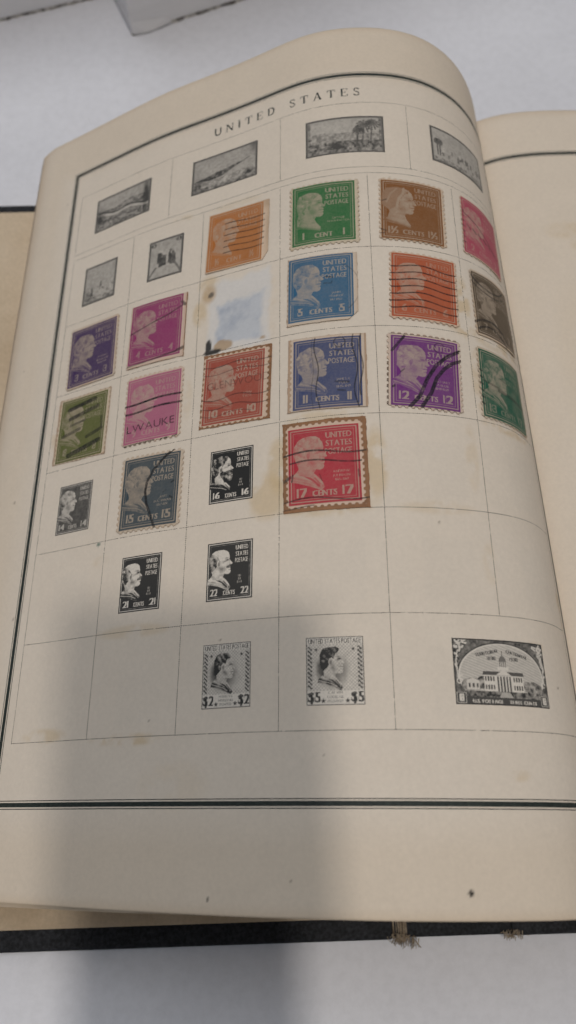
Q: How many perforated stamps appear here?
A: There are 17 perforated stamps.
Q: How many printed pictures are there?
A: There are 13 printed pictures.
